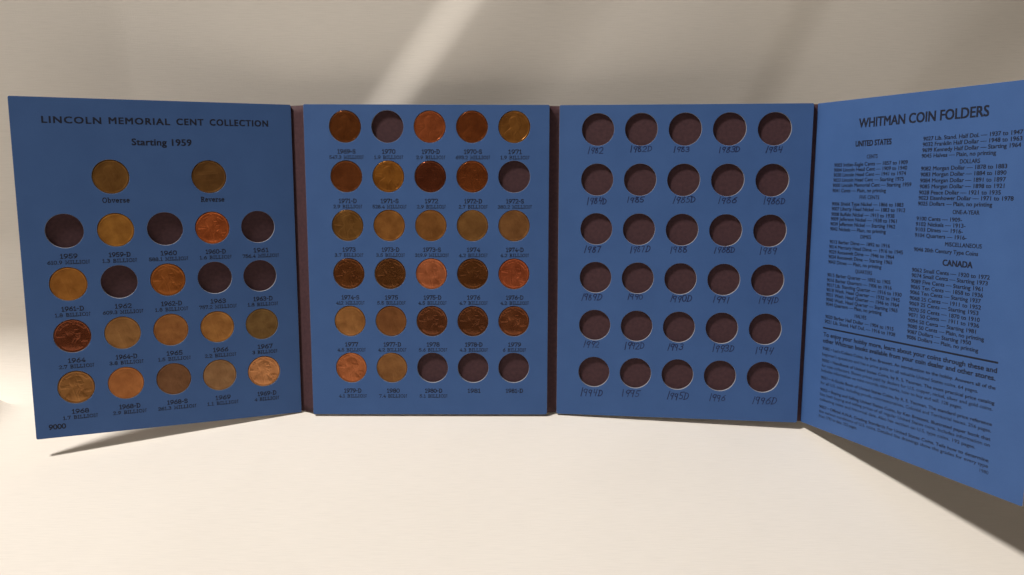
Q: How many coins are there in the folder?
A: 41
